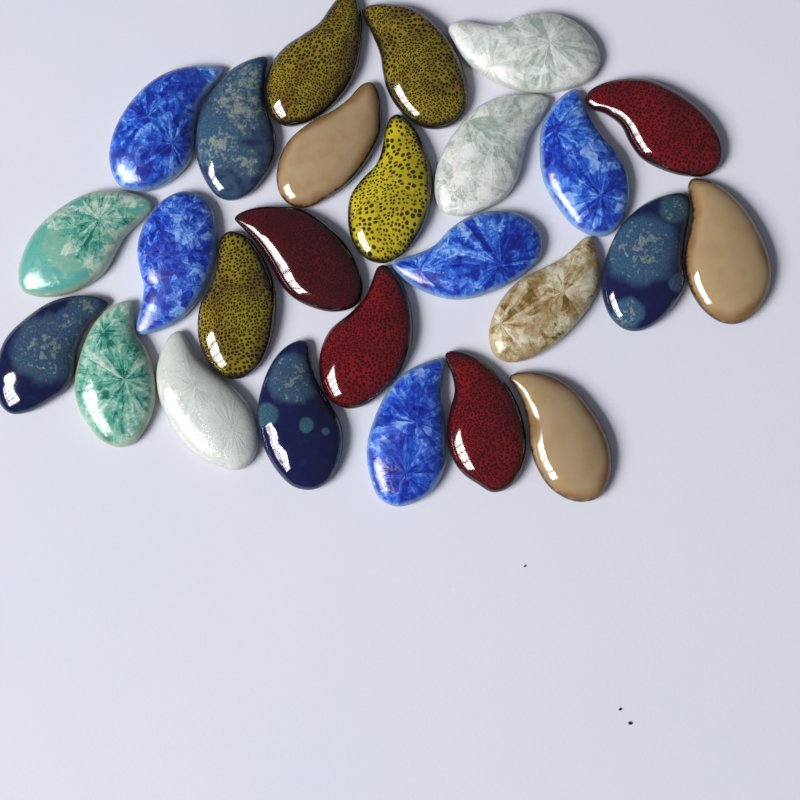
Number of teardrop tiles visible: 26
